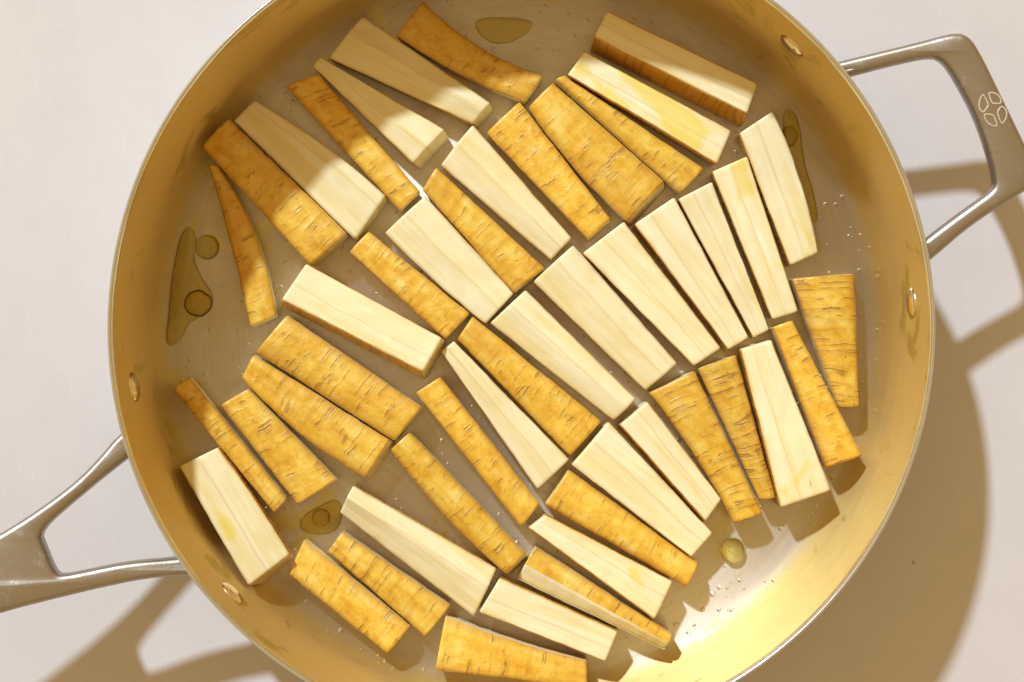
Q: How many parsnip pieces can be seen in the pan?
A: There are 48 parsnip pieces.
